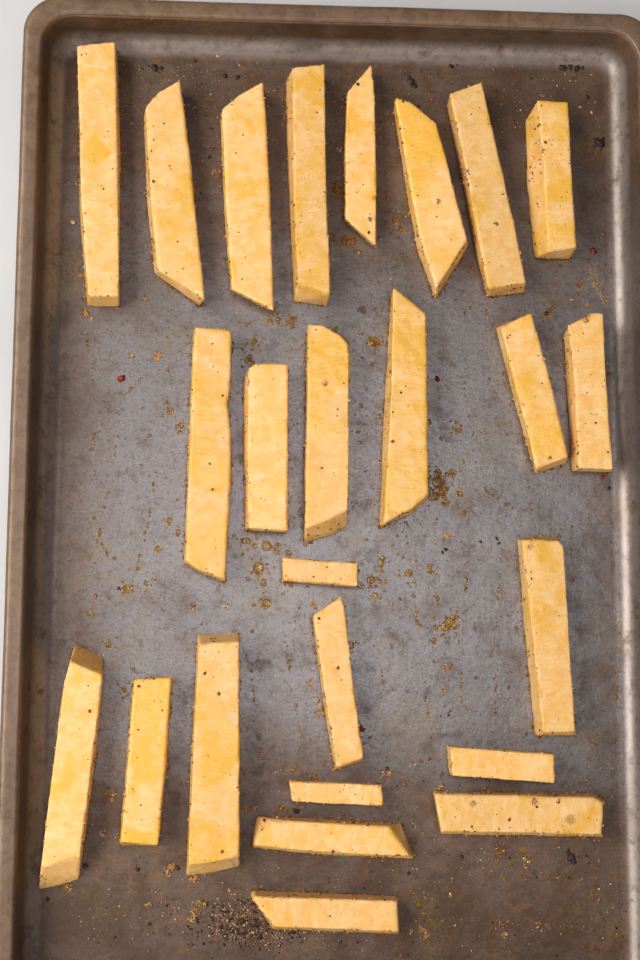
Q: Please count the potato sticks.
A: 25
